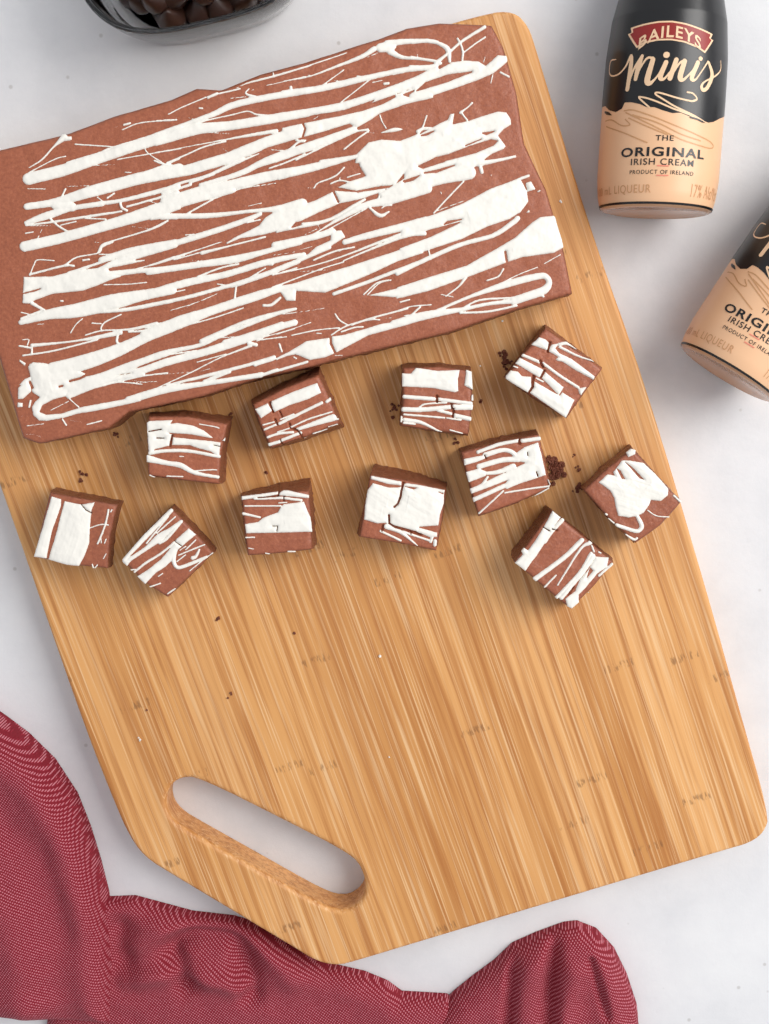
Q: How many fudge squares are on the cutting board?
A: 11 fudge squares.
